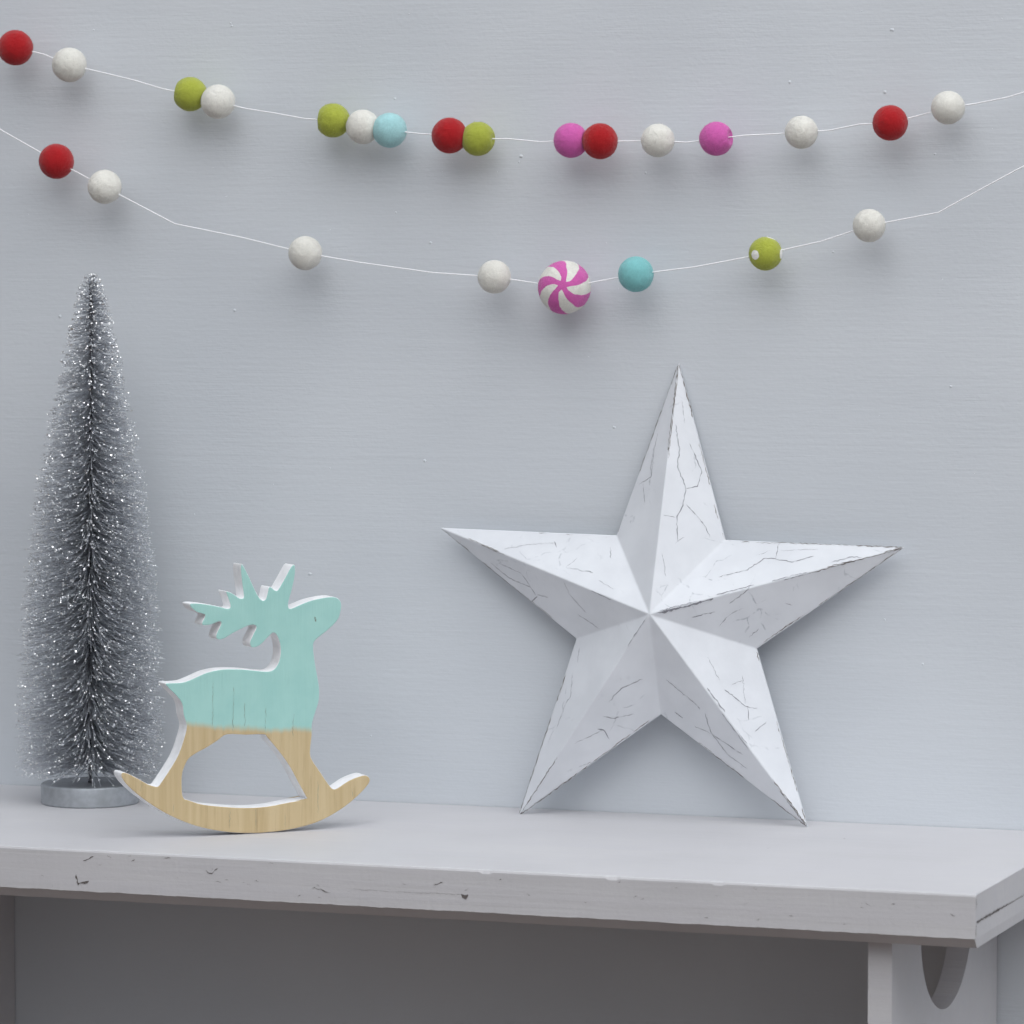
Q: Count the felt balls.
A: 24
